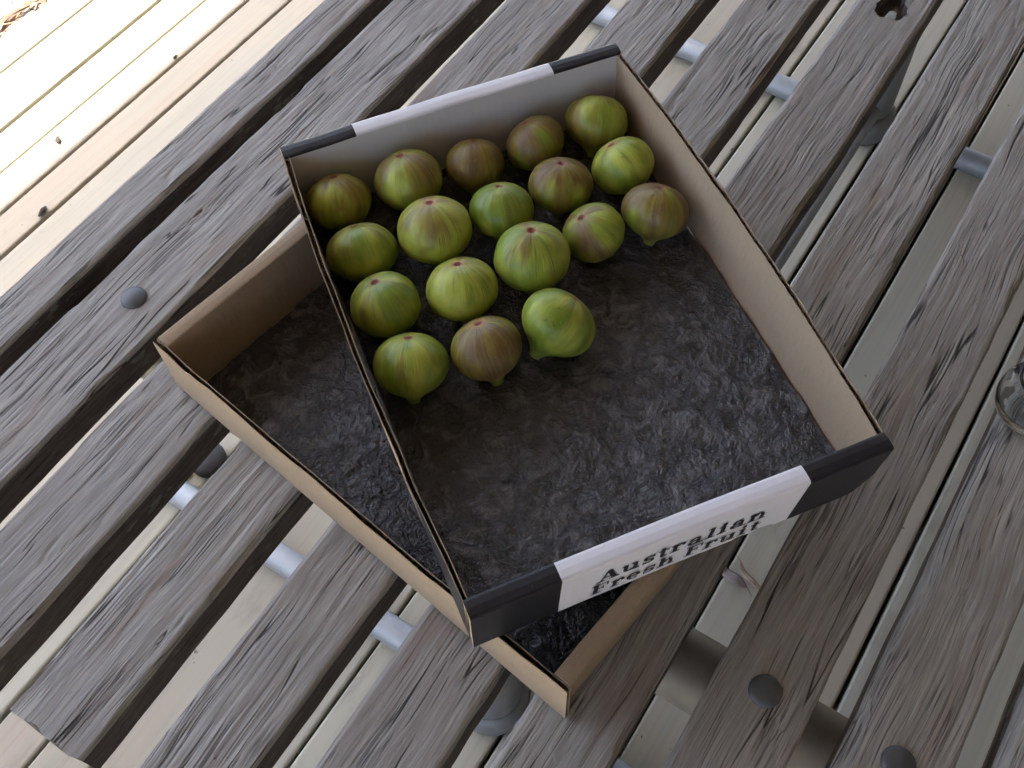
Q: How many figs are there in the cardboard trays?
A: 18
